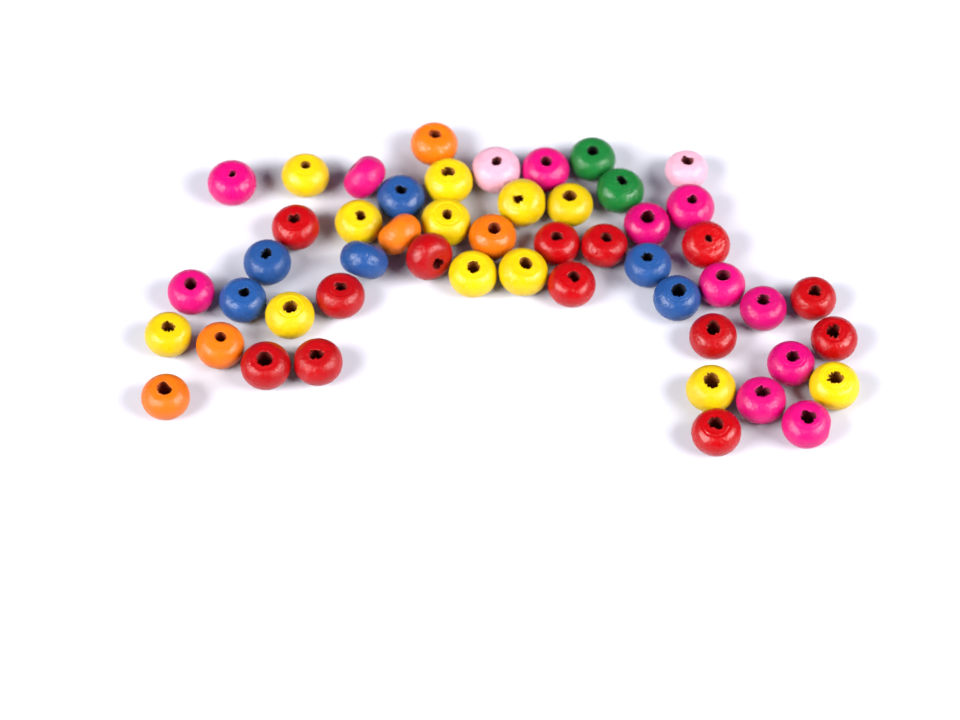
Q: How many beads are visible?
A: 51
